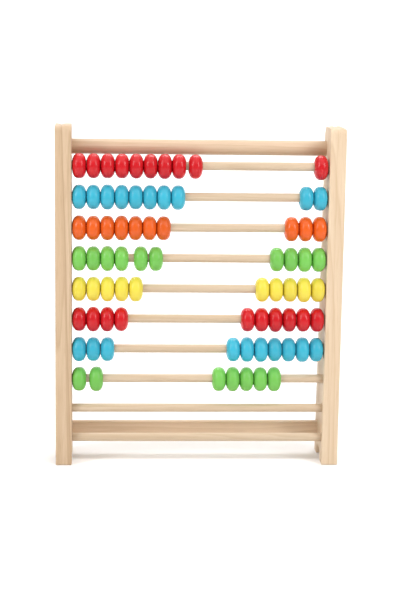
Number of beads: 77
